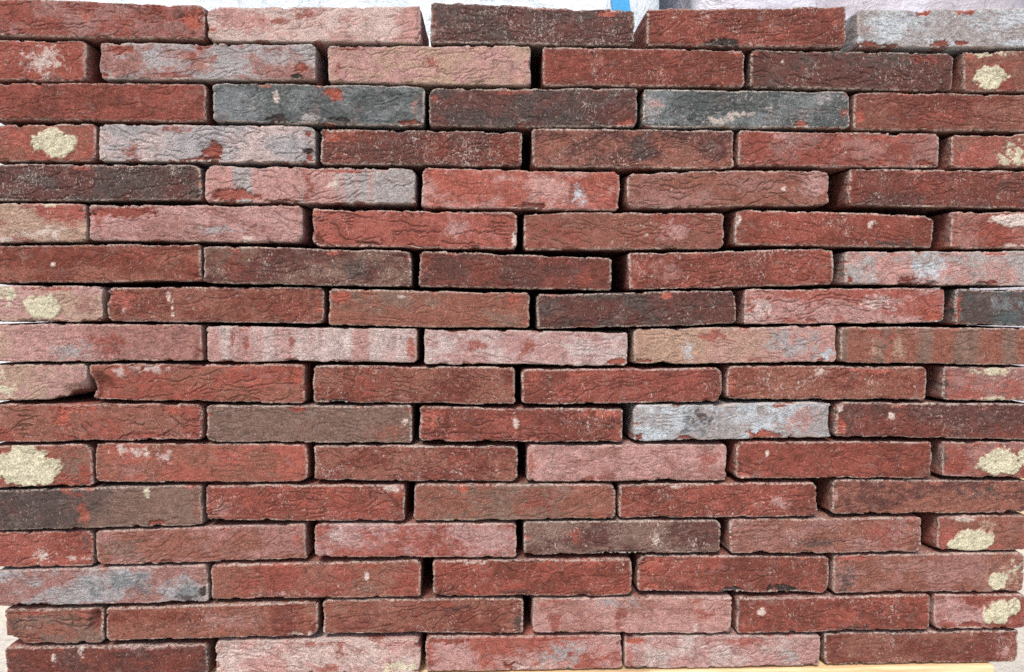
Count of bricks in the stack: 93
